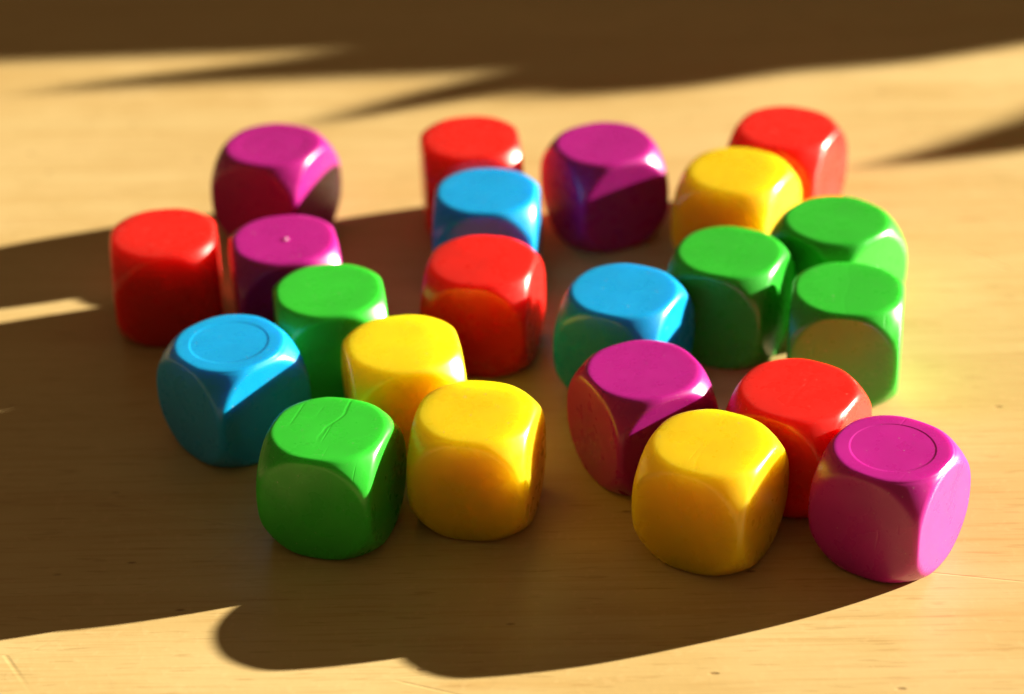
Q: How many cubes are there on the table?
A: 22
